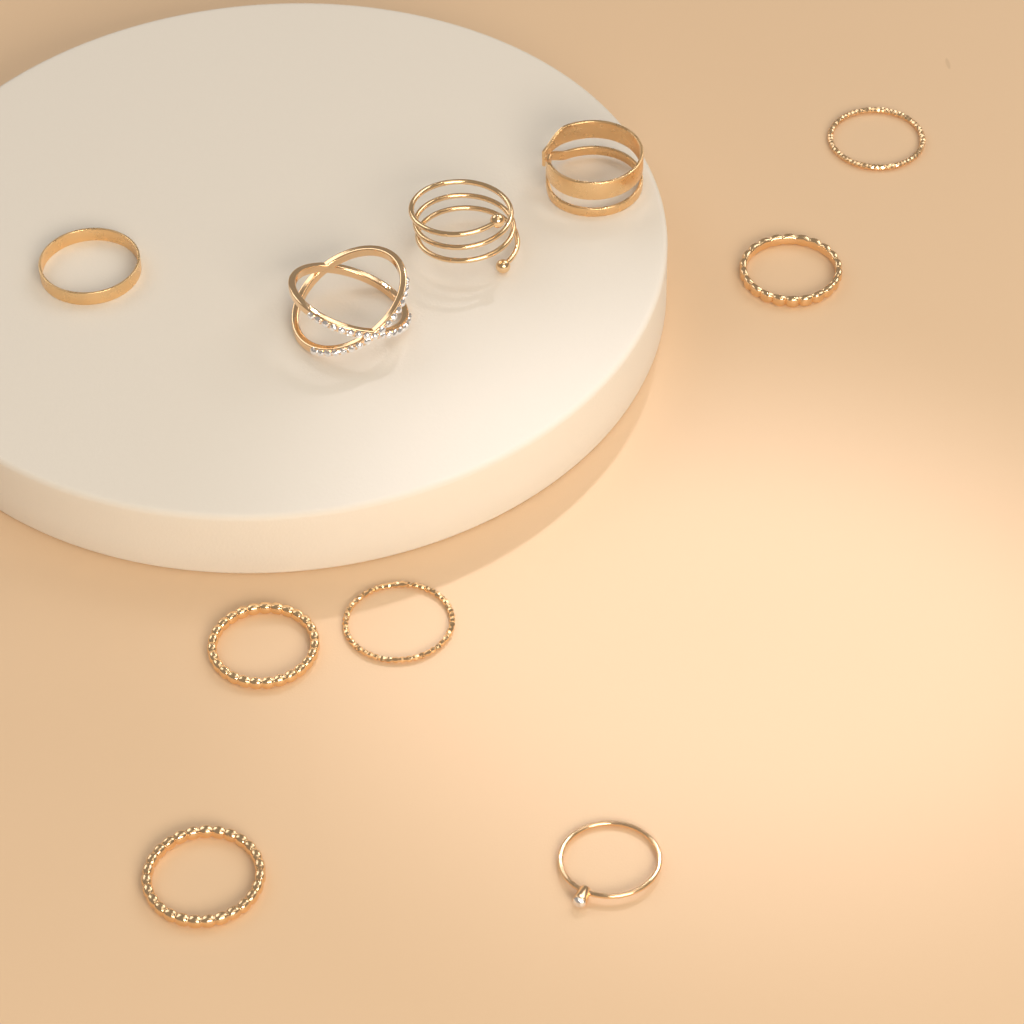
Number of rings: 10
